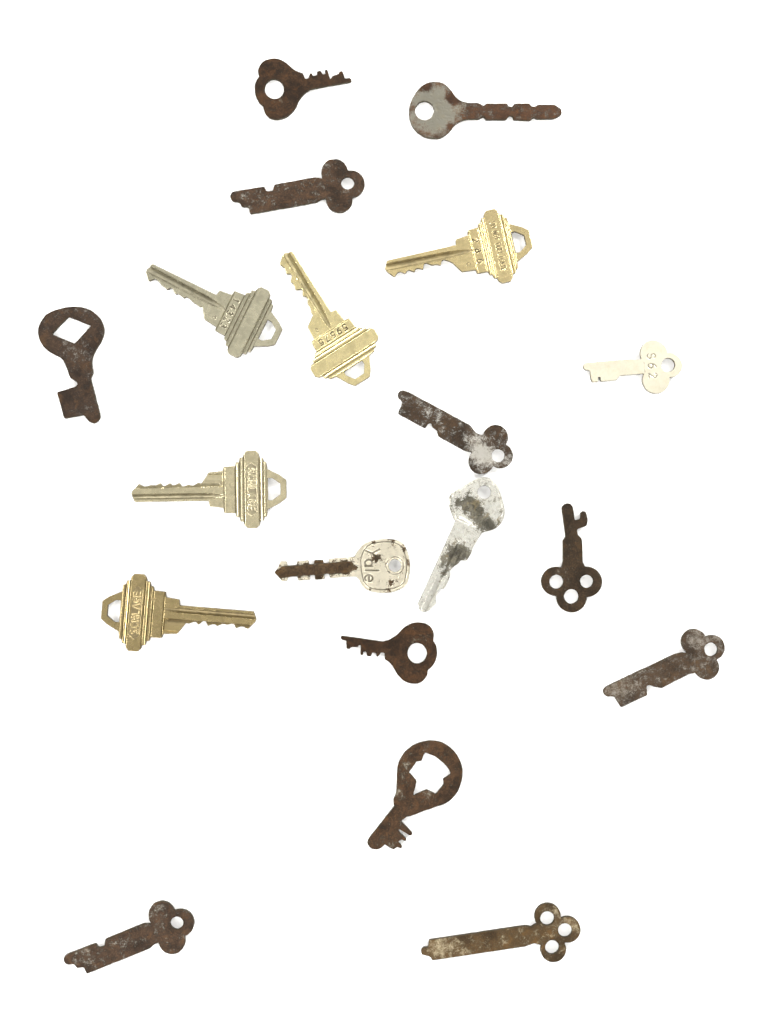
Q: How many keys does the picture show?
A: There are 19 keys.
